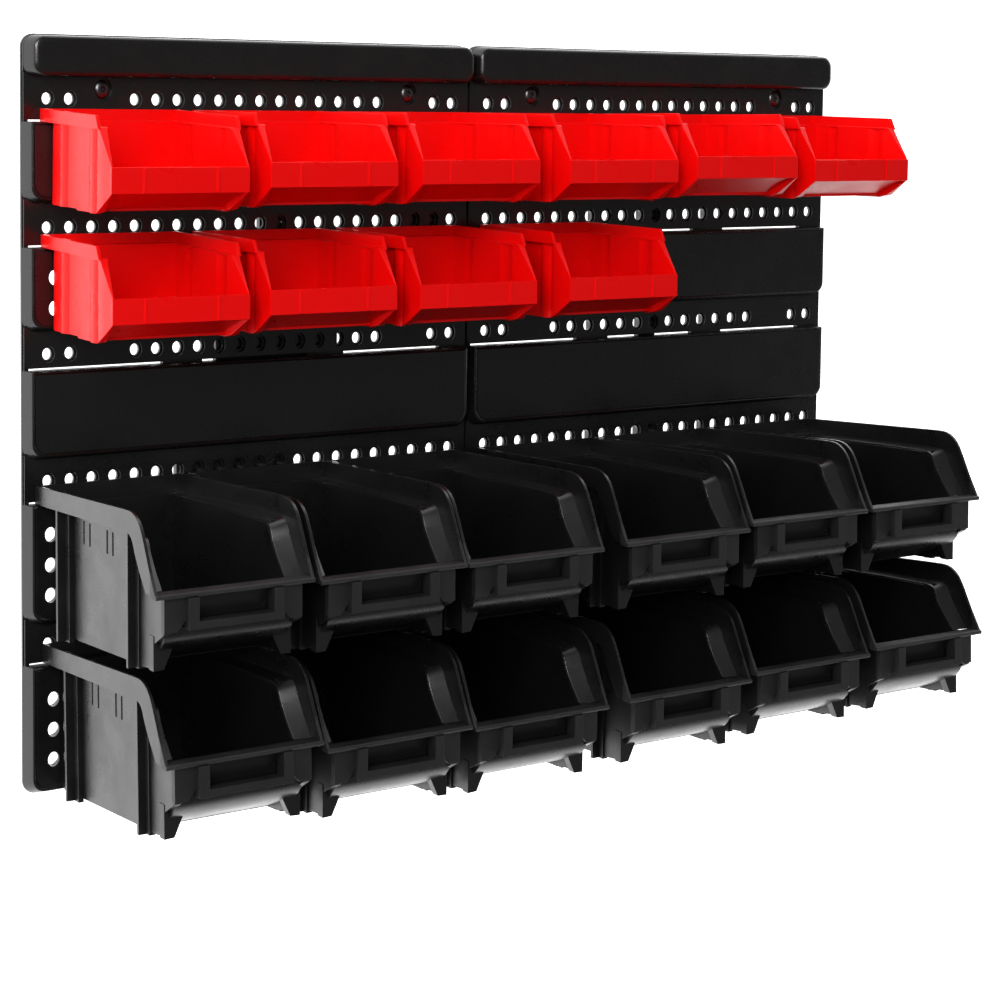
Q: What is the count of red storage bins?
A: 10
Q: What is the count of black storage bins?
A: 12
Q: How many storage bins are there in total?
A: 22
